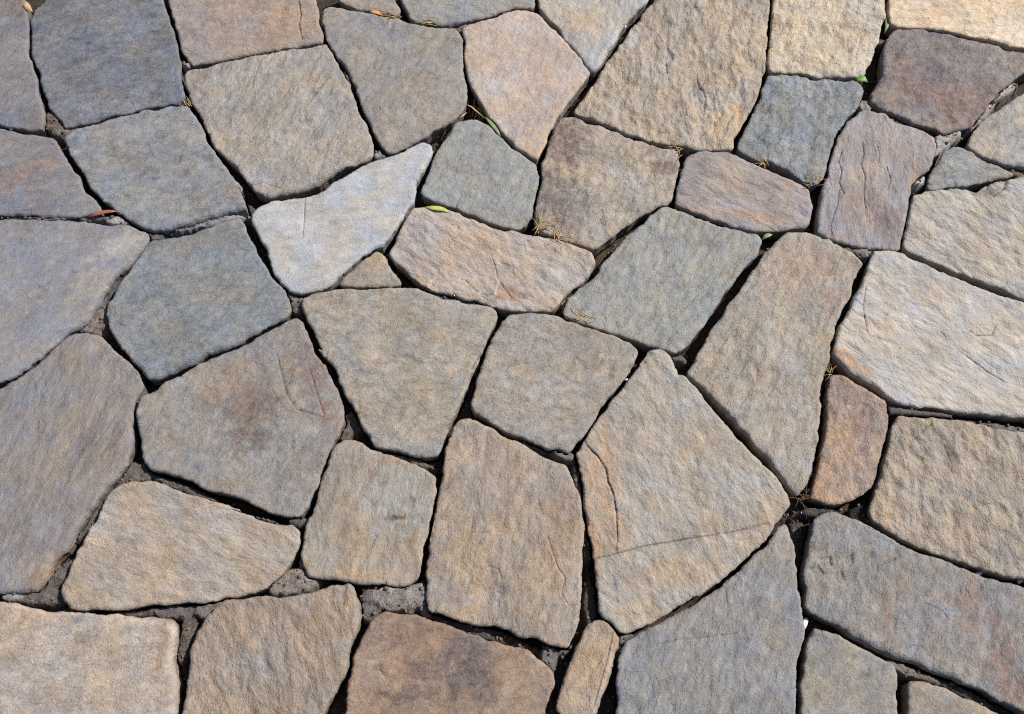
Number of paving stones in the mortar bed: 49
